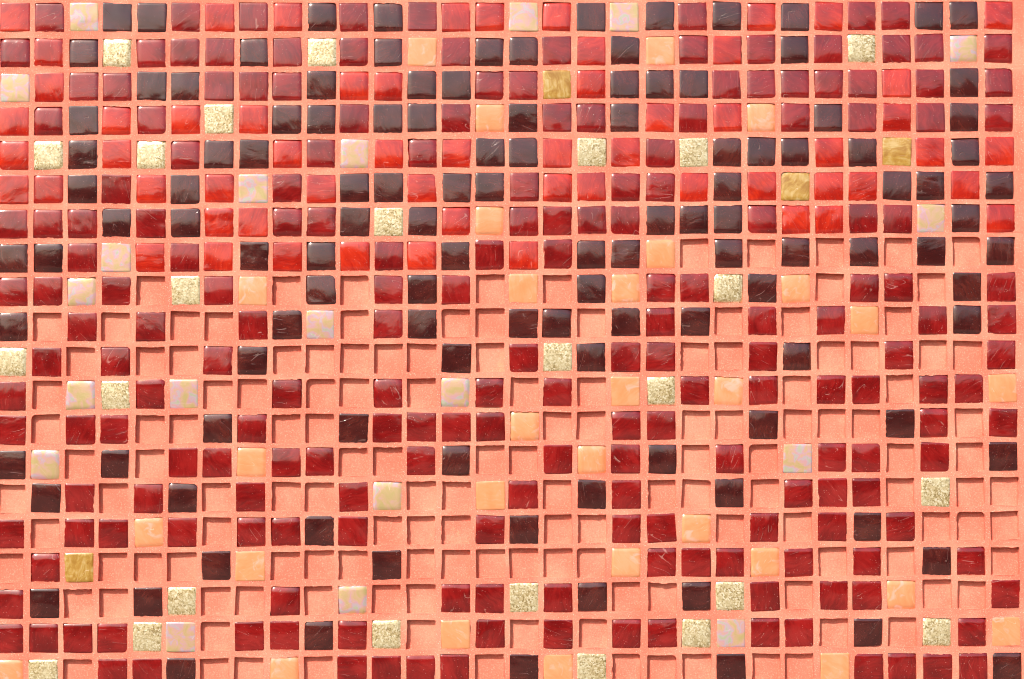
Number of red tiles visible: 59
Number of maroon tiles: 200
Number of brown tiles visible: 121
